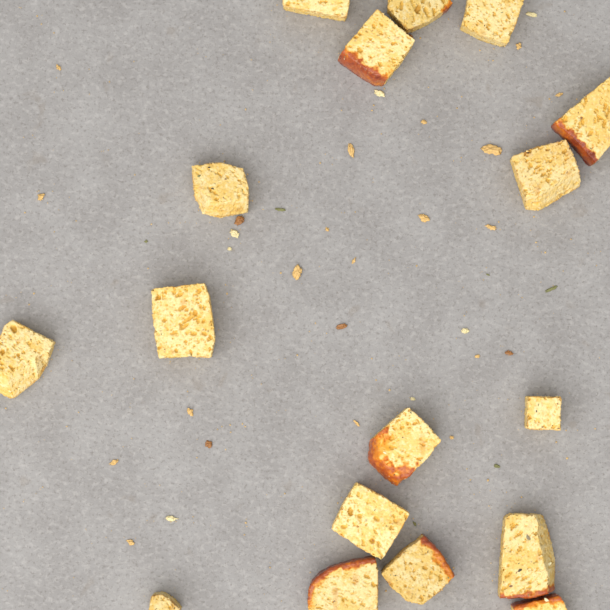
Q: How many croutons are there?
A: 17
